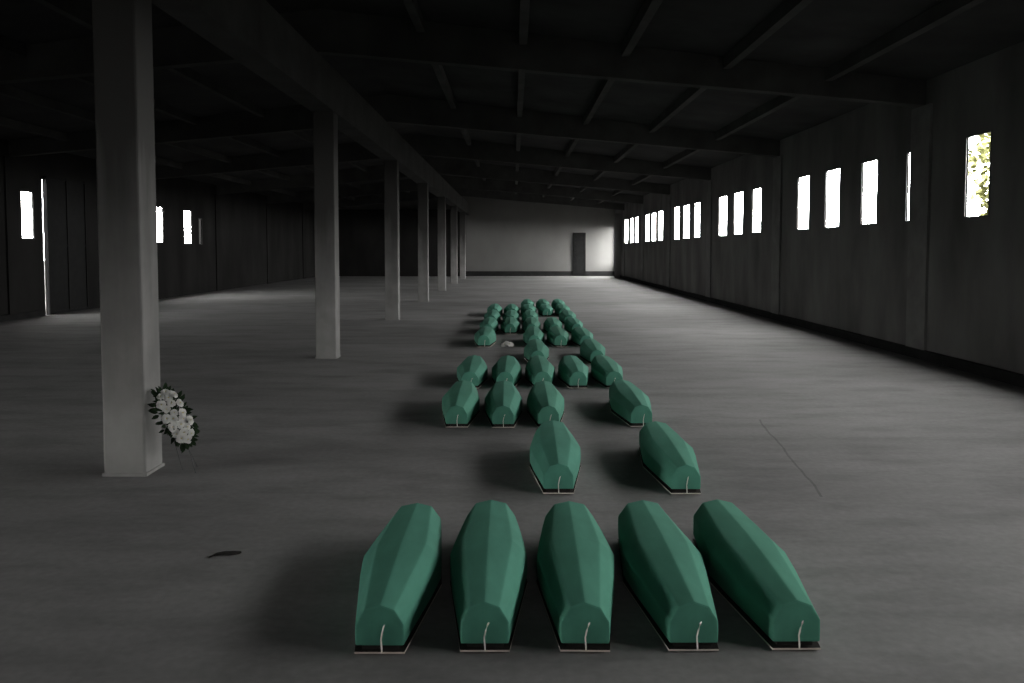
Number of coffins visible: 39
